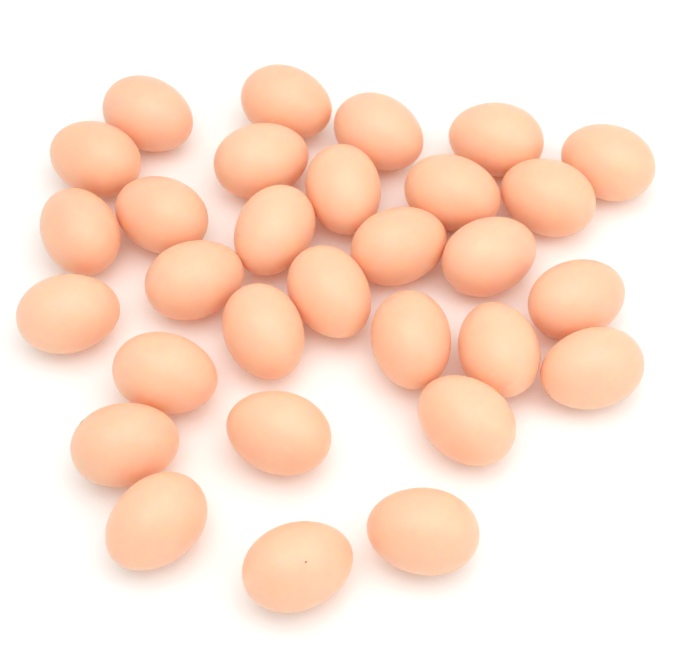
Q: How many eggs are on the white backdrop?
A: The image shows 30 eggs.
